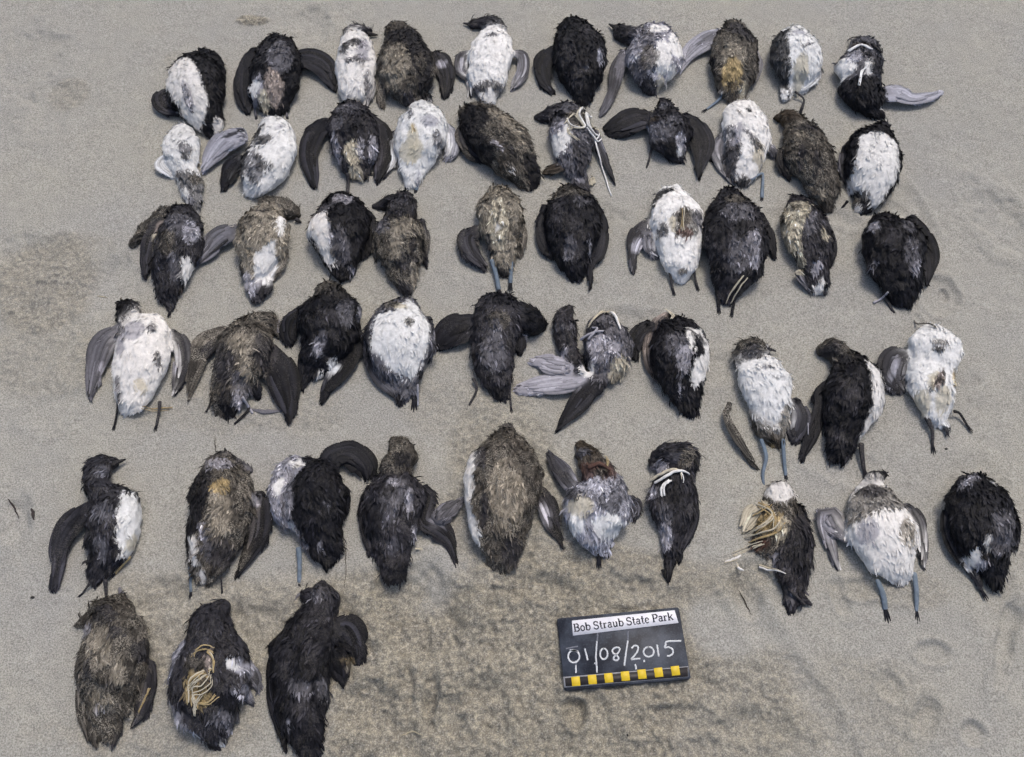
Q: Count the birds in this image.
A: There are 53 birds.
